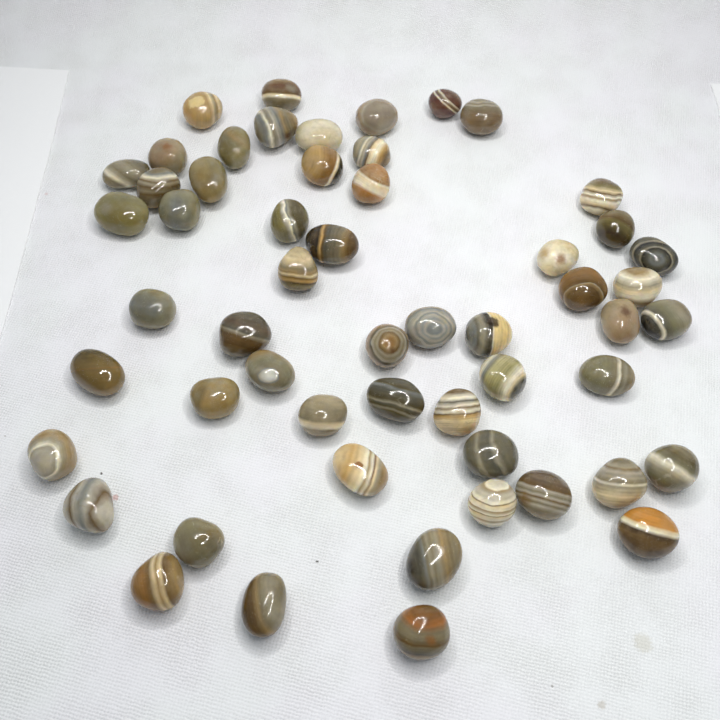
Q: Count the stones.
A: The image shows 55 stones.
